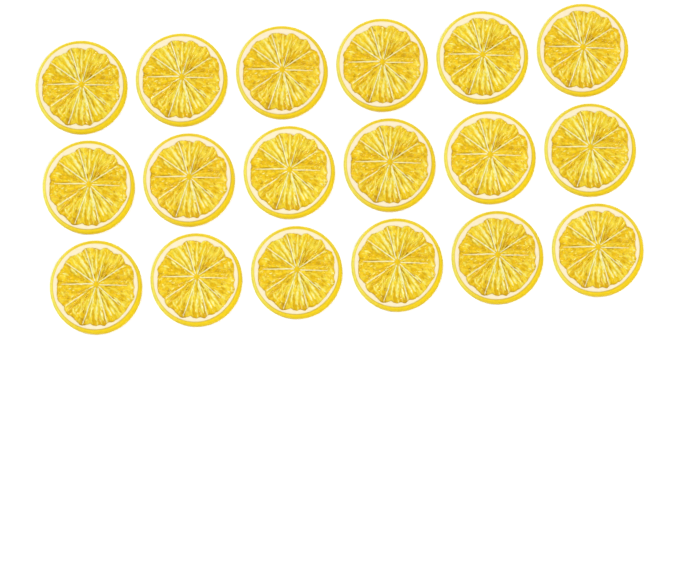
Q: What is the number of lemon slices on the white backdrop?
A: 18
